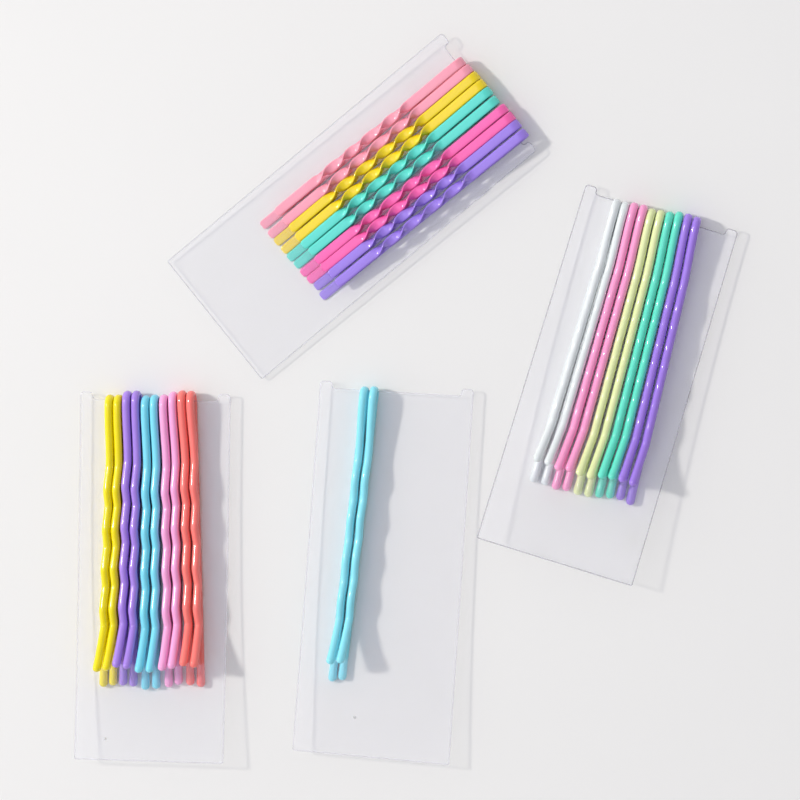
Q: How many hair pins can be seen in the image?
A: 32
